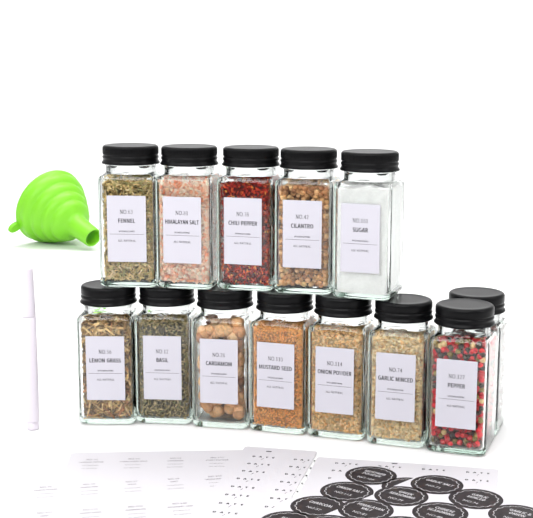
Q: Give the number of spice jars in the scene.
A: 13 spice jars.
